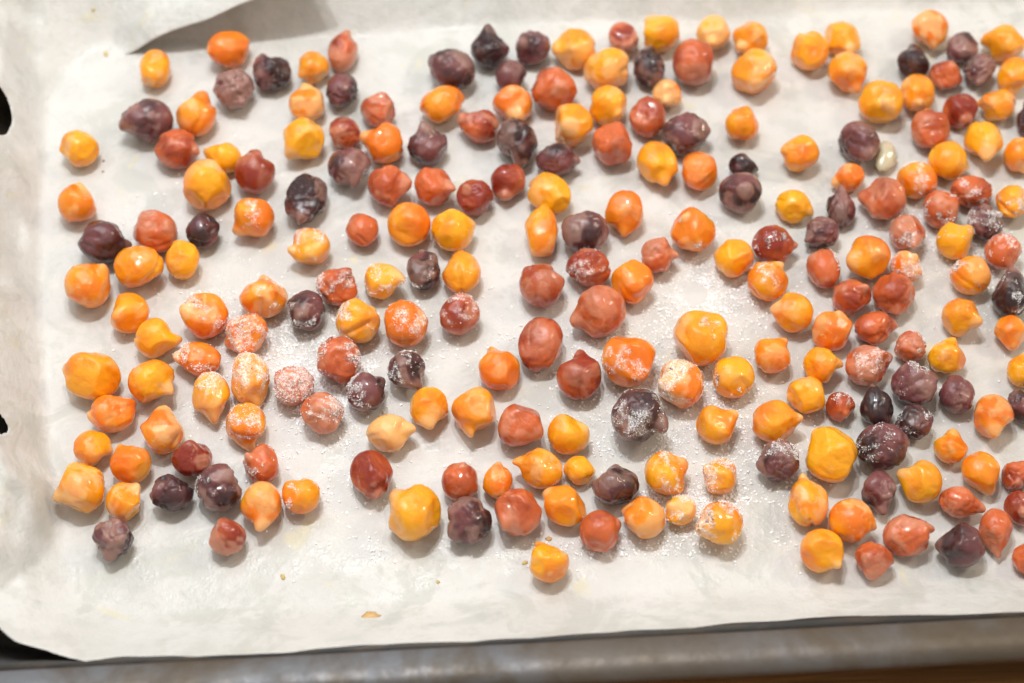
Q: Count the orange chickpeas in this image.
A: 122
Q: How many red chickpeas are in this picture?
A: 59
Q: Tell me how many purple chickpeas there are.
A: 48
